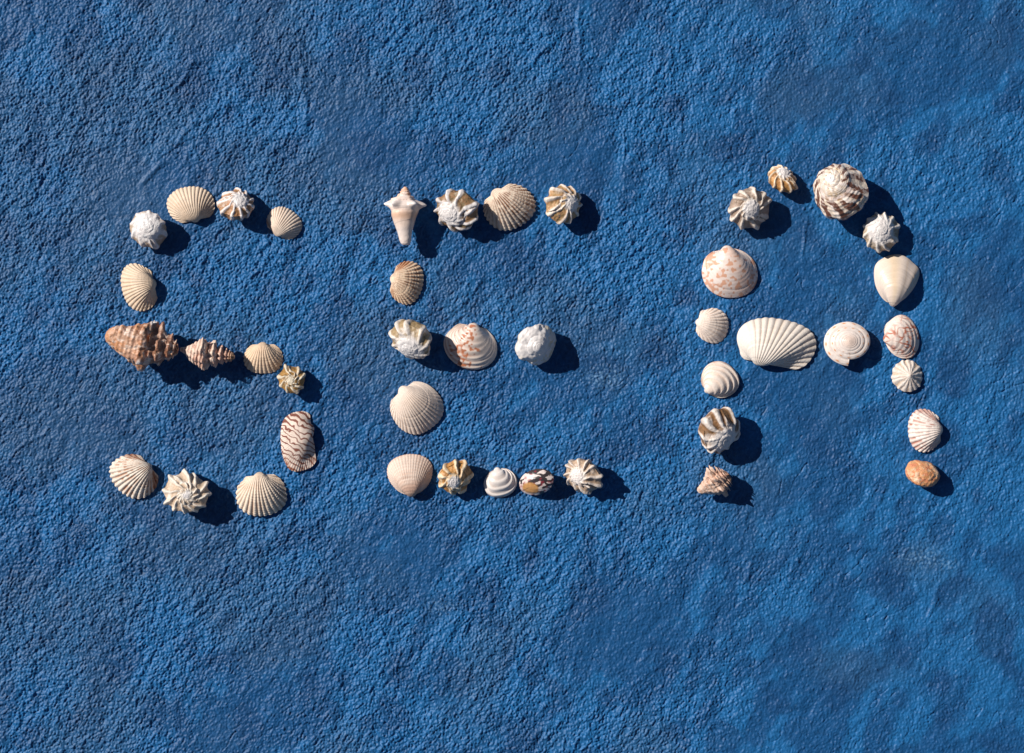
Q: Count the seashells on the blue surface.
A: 43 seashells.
